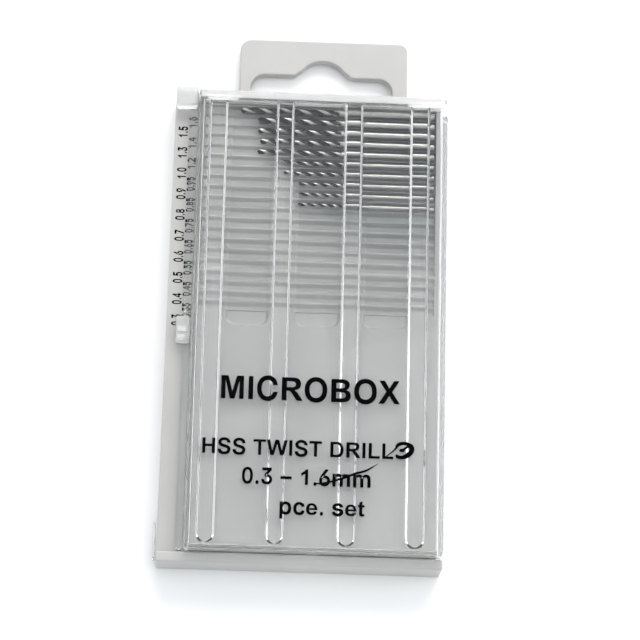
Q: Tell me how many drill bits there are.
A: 10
